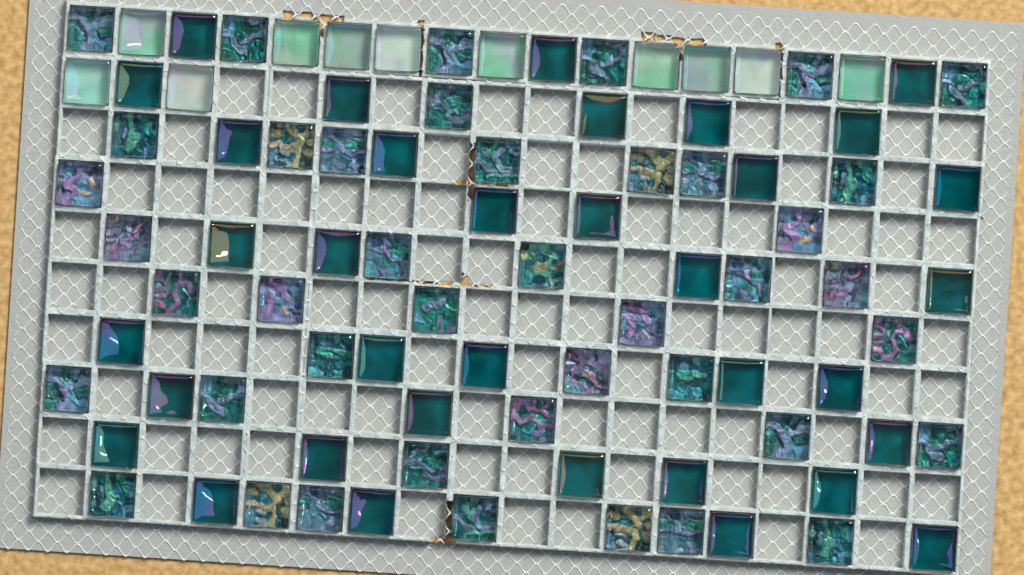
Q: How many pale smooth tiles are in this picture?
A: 11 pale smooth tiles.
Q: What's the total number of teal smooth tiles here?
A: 35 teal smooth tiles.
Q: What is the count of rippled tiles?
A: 42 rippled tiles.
